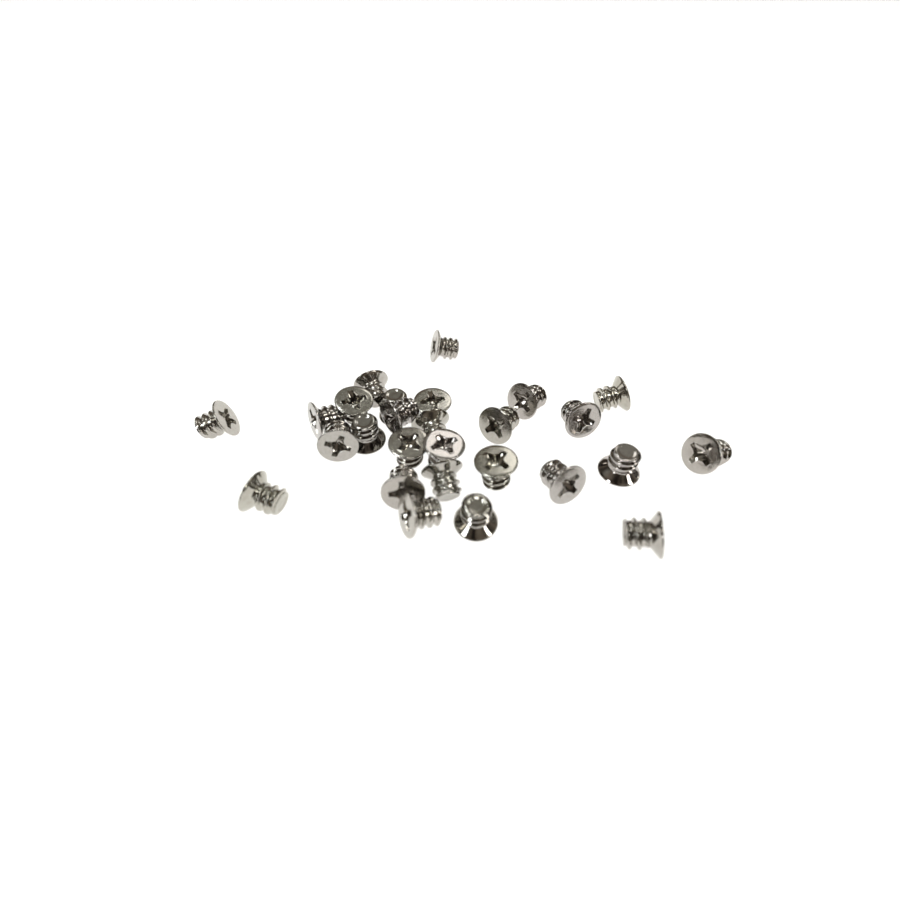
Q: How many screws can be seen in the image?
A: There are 27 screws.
